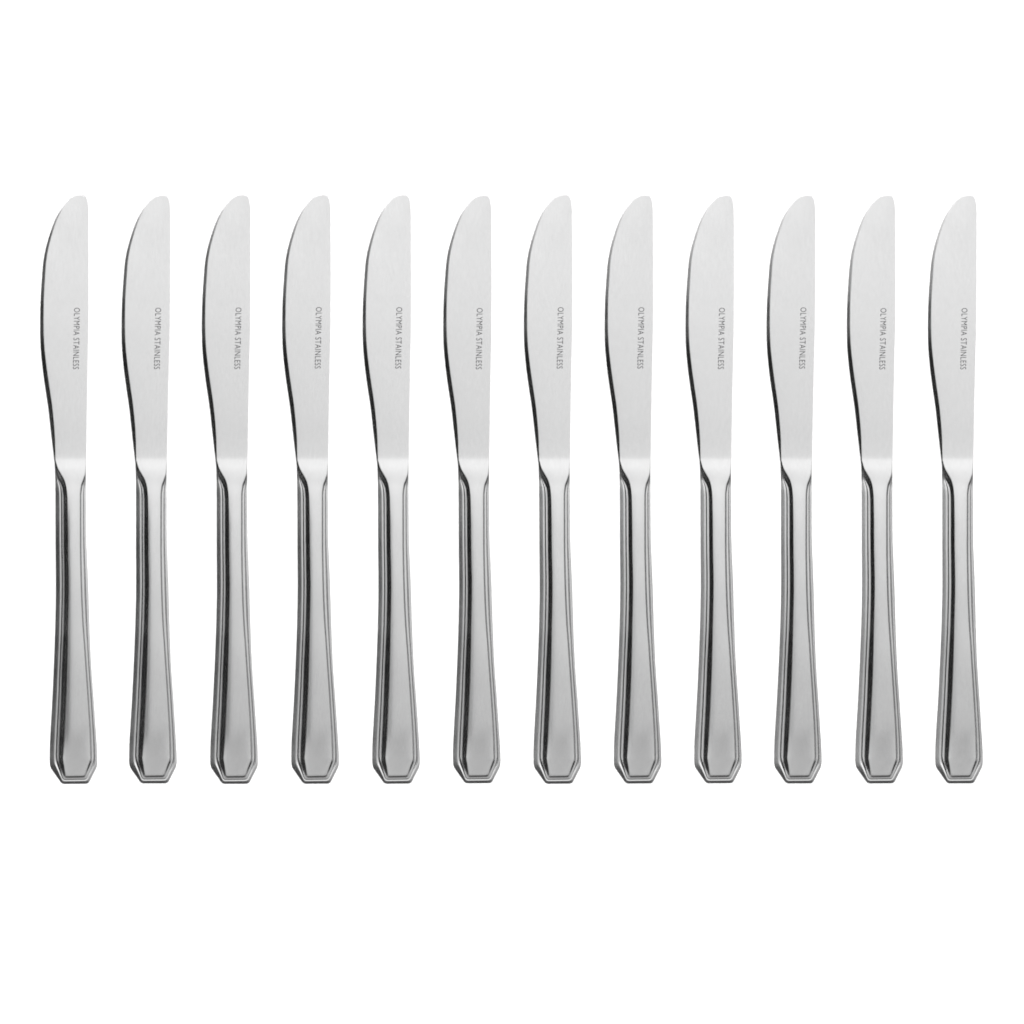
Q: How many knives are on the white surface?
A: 12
